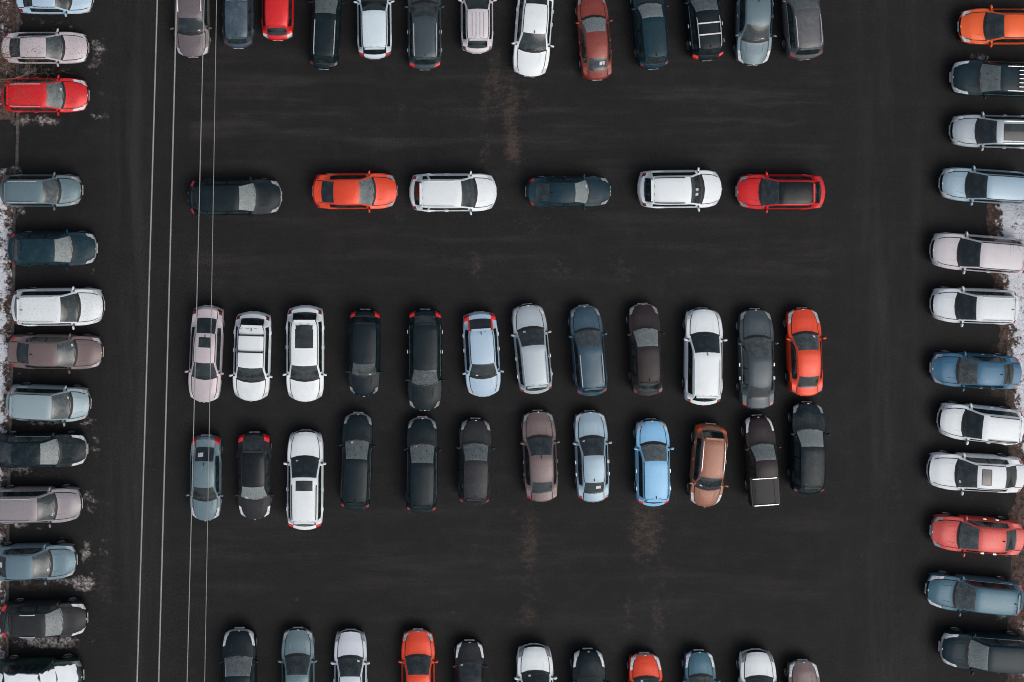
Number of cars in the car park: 79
